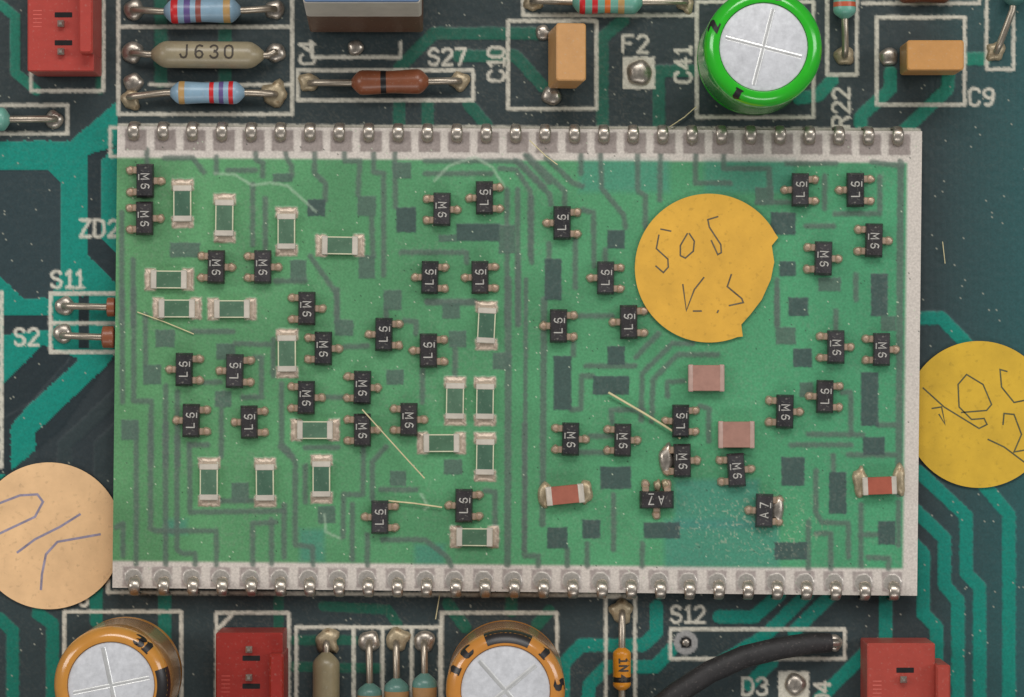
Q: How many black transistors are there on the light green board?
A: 41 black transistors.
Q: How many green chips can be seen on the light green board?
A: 18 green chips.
